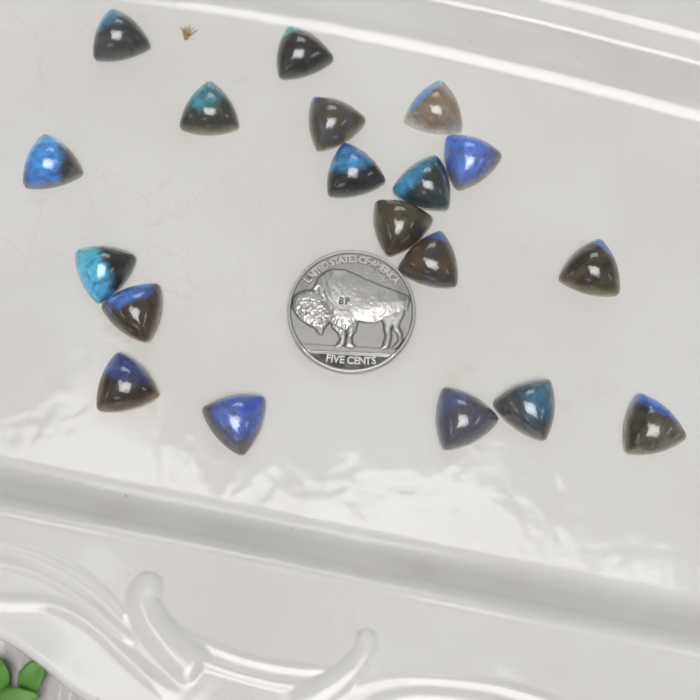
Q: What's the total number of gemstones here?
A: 19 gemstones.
